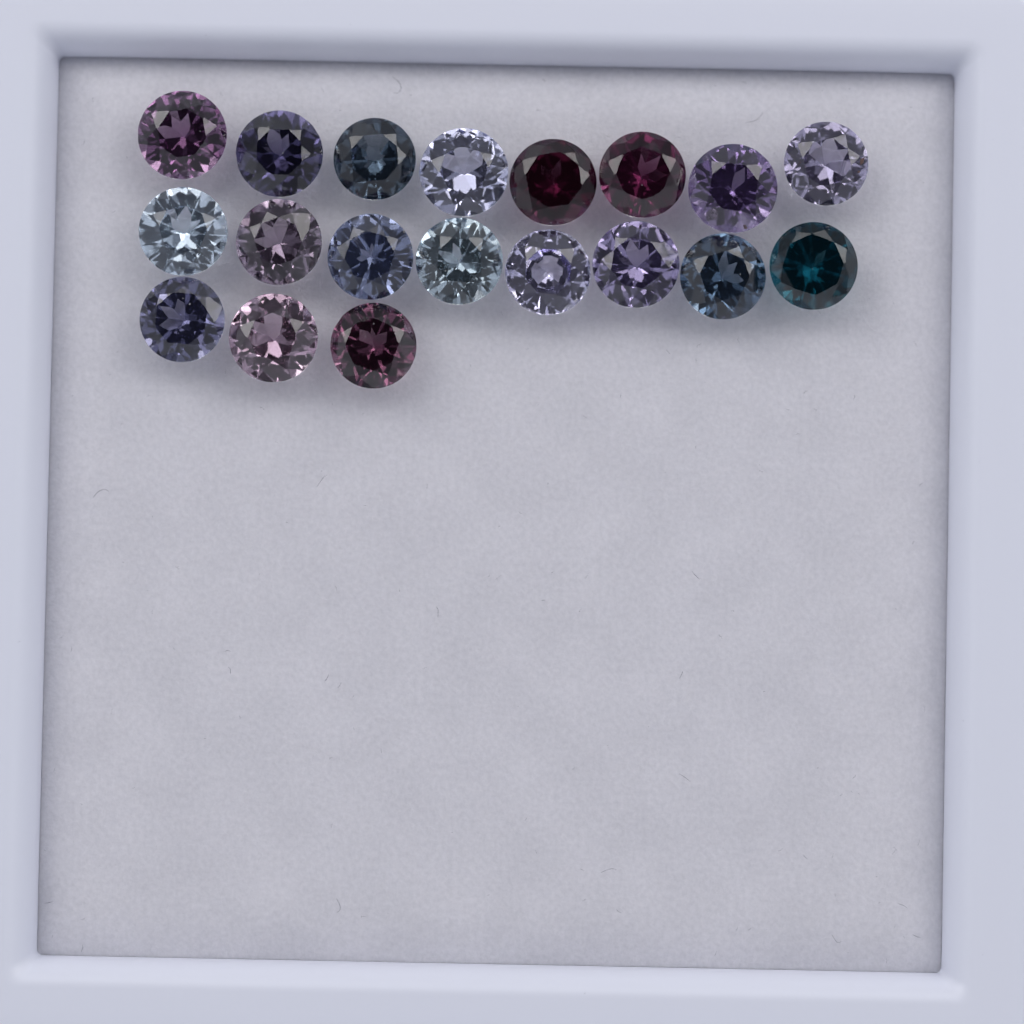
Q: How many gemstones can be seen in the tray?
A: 19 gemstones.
